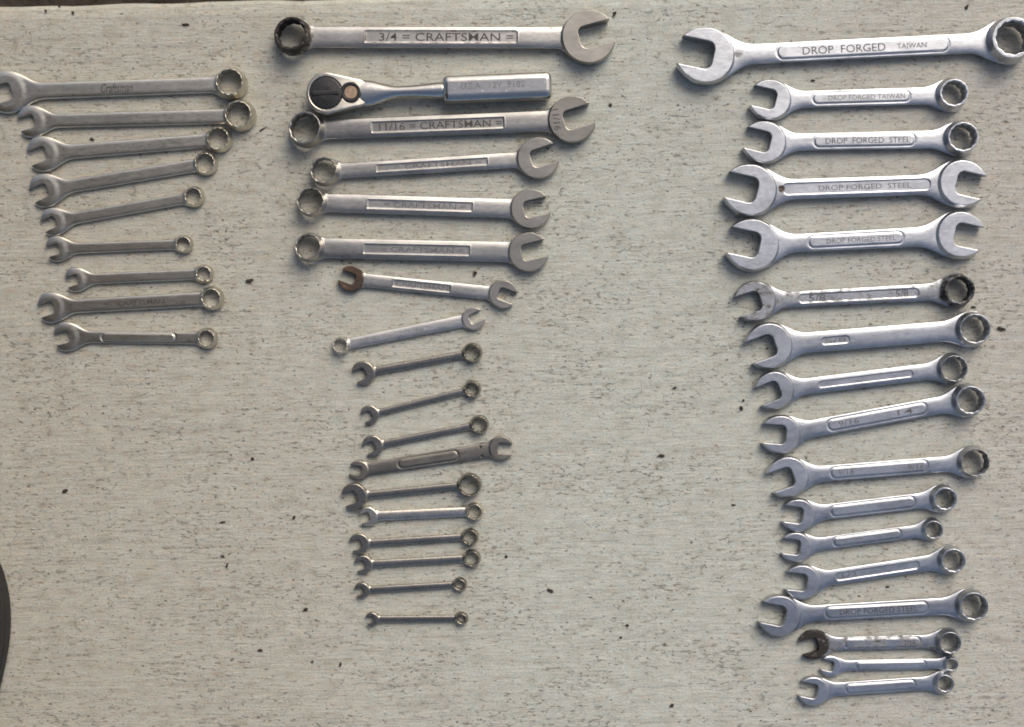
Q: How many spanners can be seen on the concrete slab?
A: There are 43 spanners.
